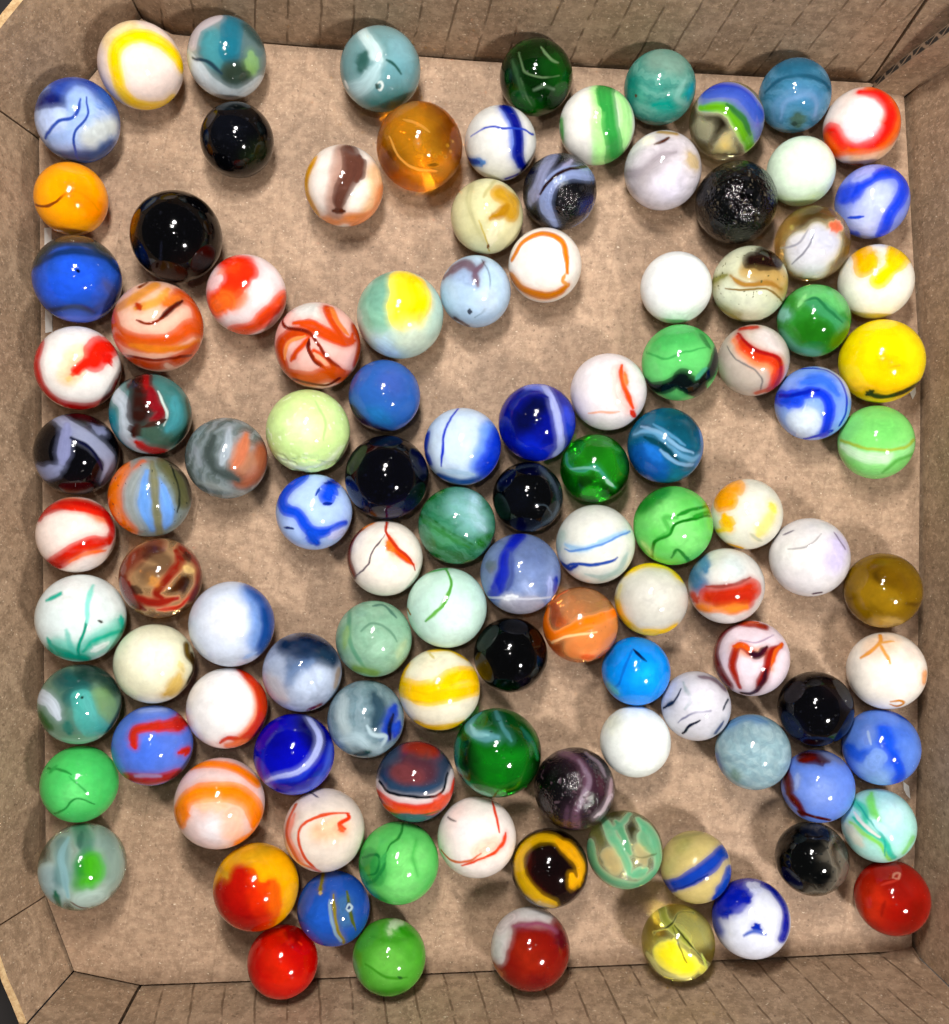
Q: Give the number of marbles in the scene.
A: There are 111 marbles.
